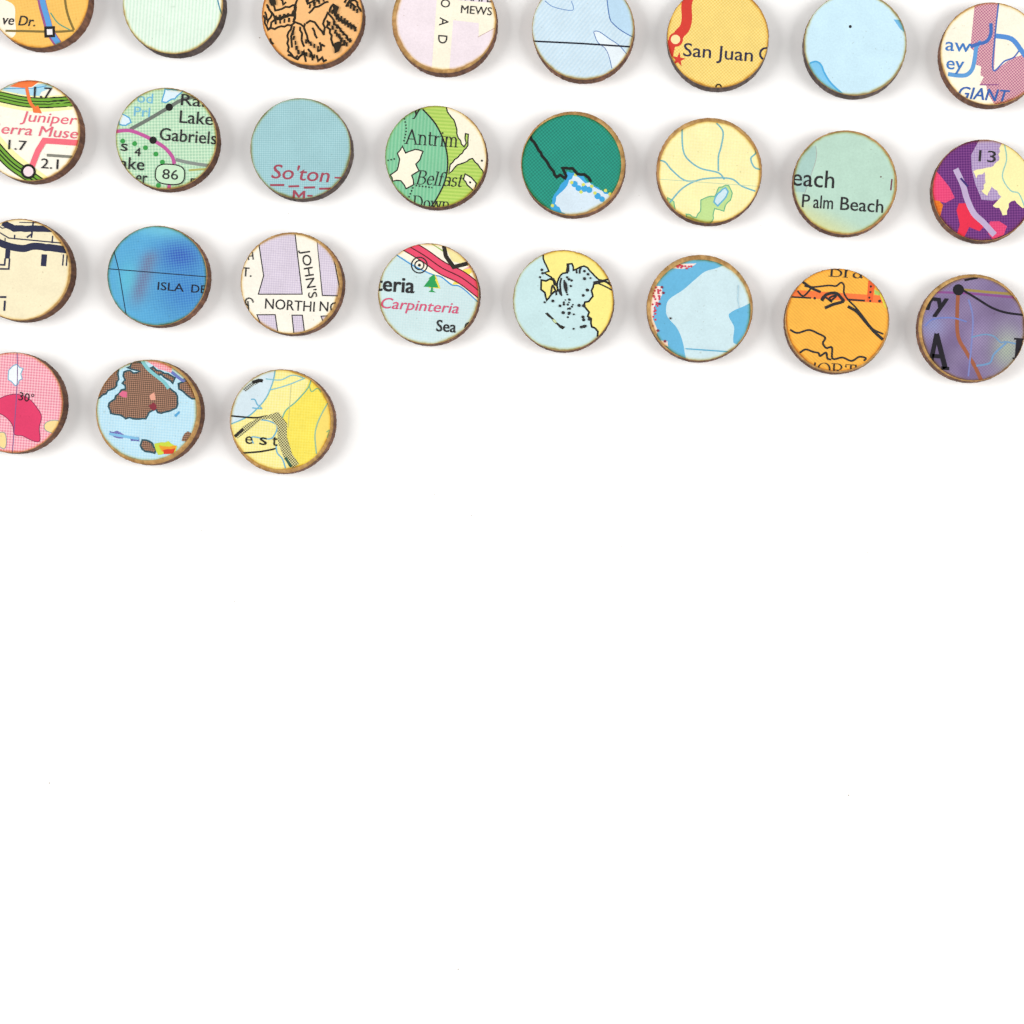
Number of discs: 27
